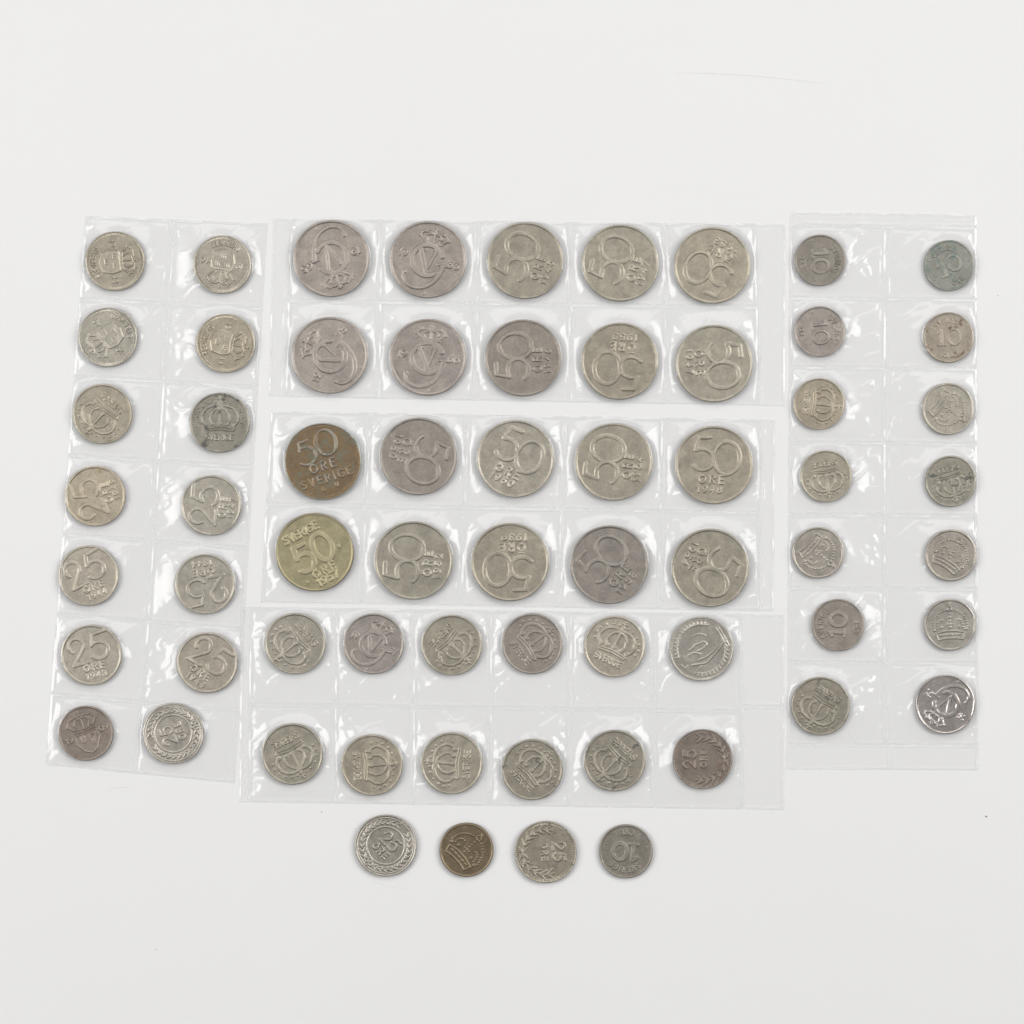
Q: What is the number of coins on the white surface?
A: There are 64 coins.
